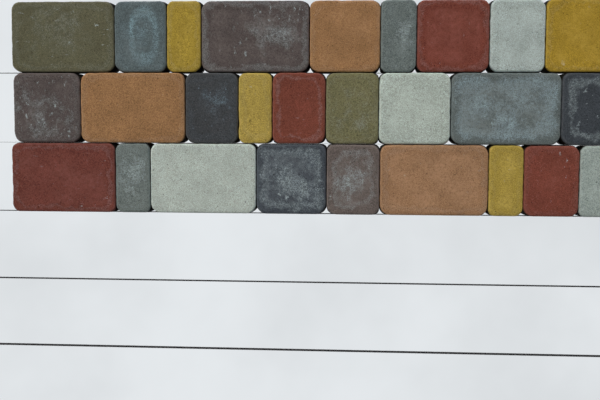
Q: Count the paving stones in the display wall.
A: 27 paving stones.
